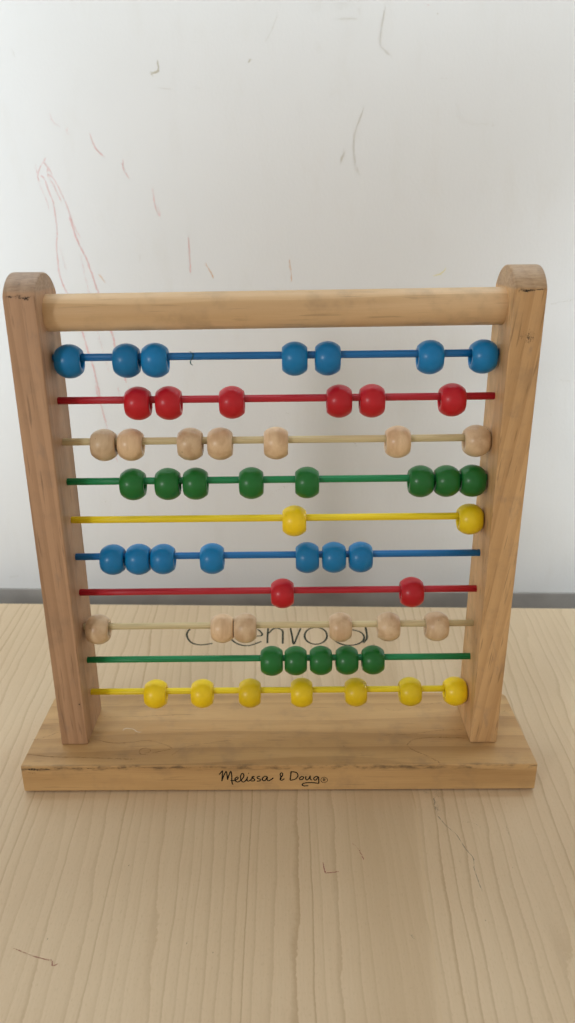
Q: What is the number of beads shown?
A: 57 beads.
